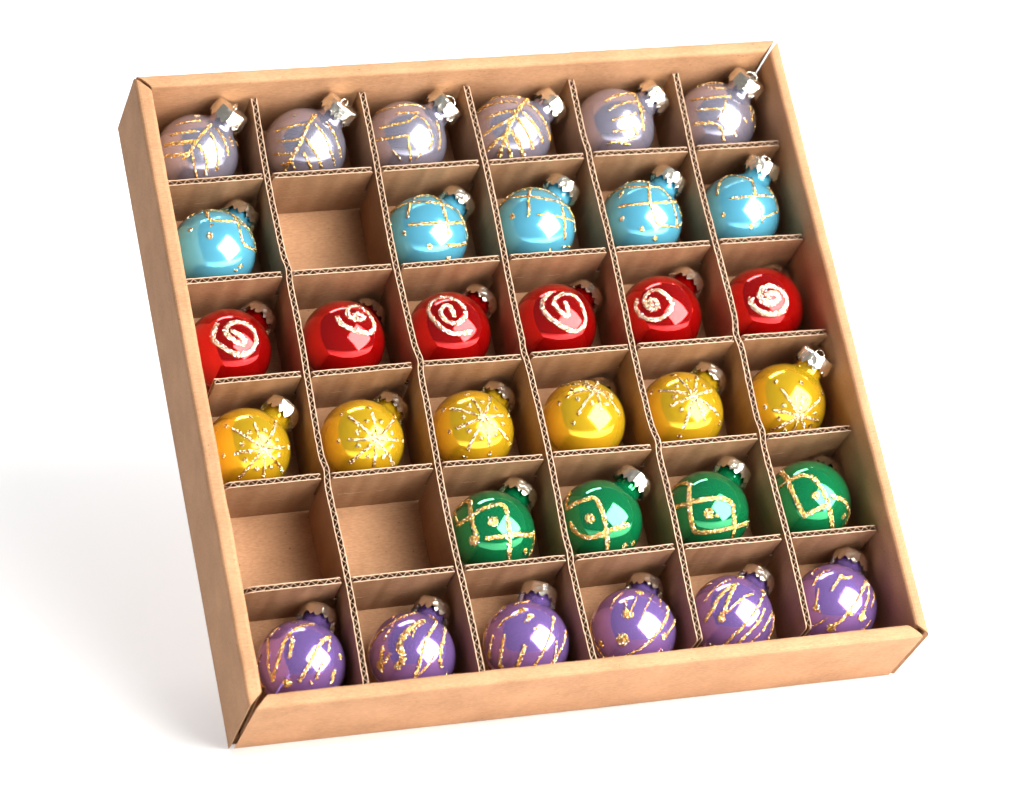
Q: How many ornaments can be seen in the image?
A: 33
